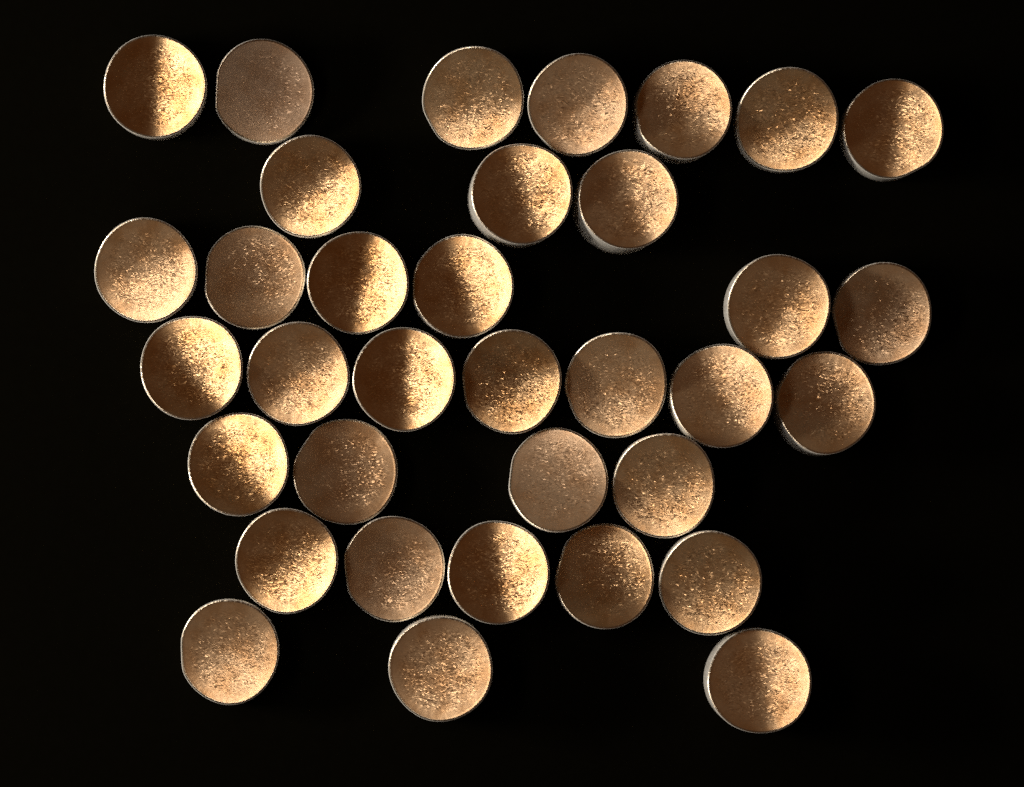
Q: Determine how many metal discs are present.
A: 35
